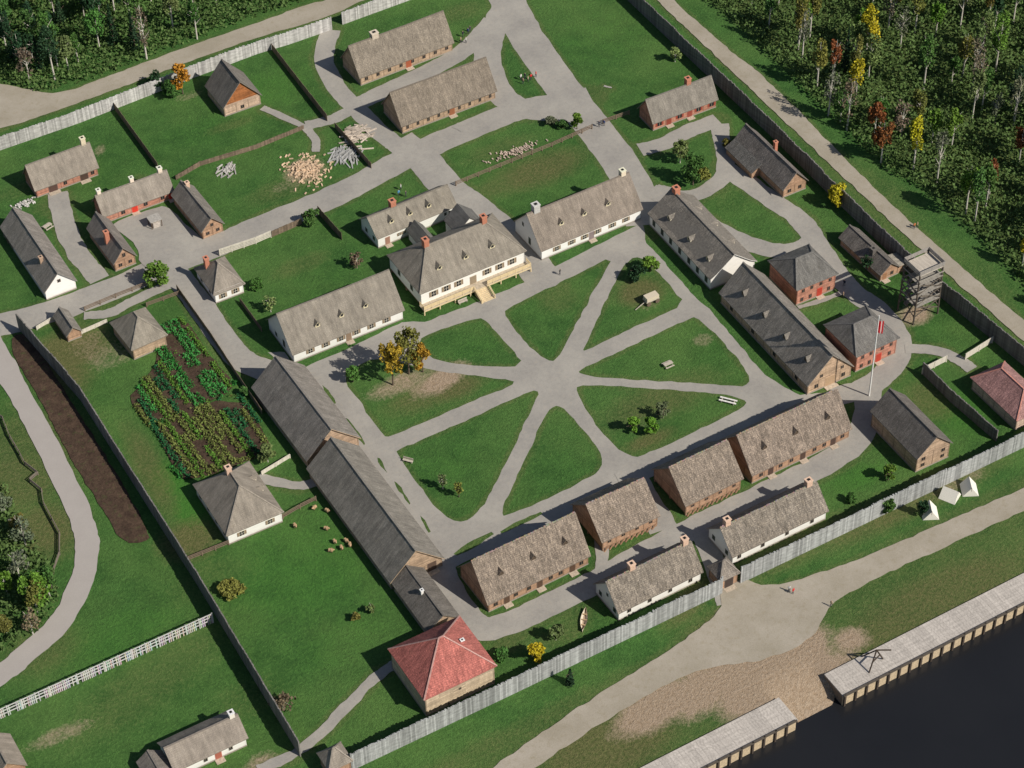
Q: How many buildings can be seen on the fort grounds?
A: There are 40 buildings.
